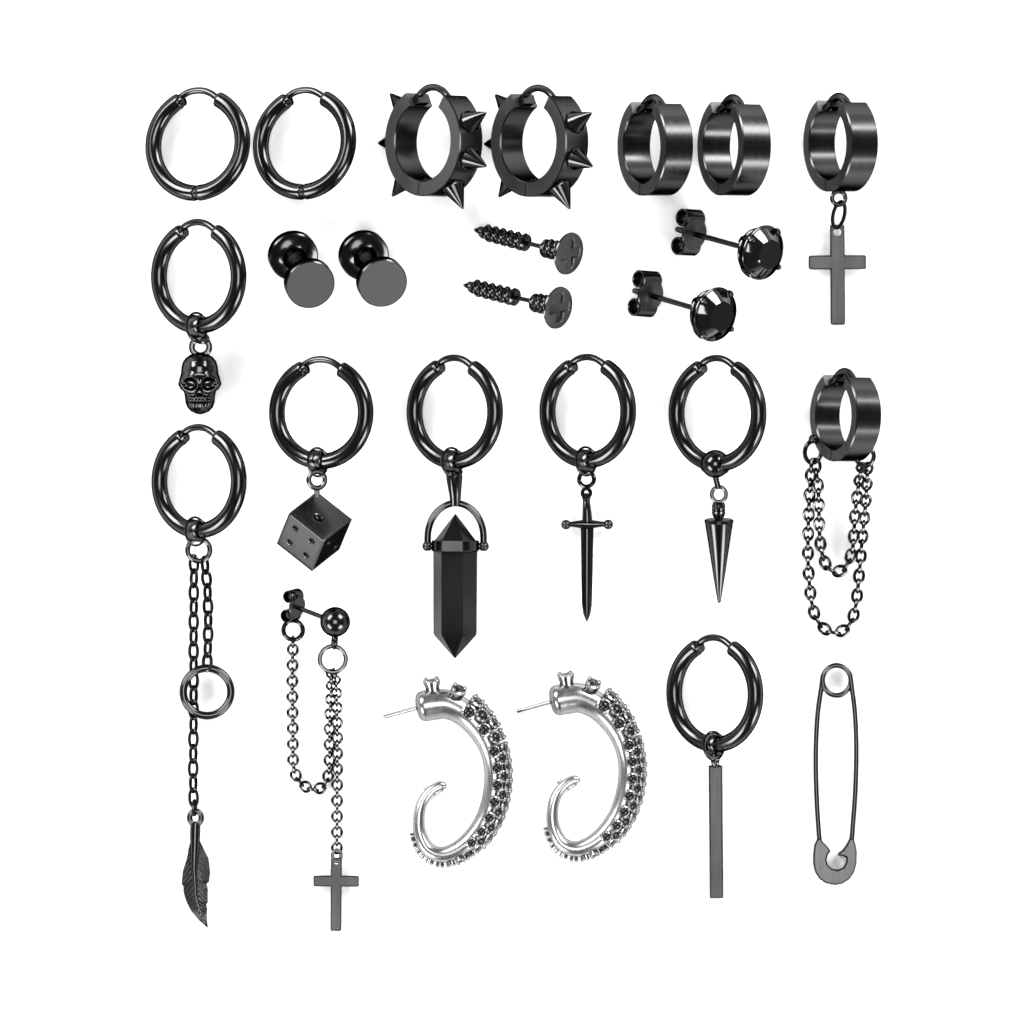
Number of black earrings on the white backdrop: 23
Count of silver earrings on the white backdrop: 2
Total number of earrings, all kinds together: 25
